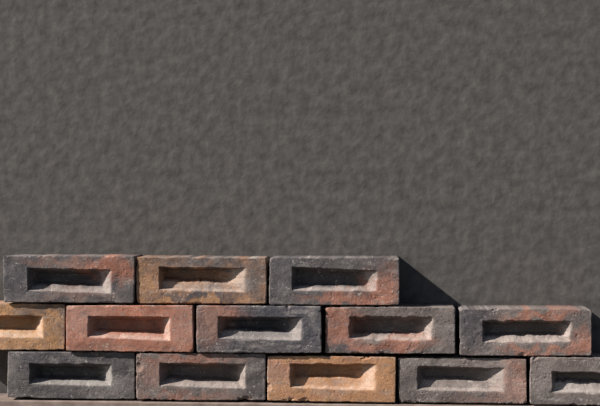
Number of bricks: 13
